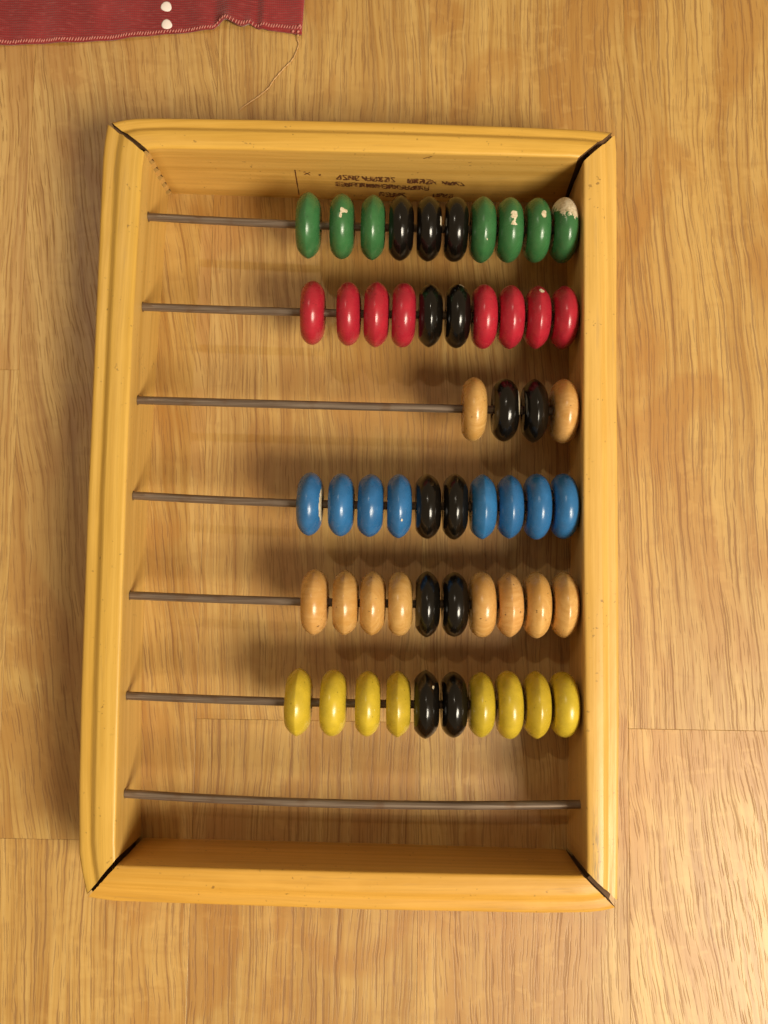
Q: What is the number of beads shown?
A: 54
